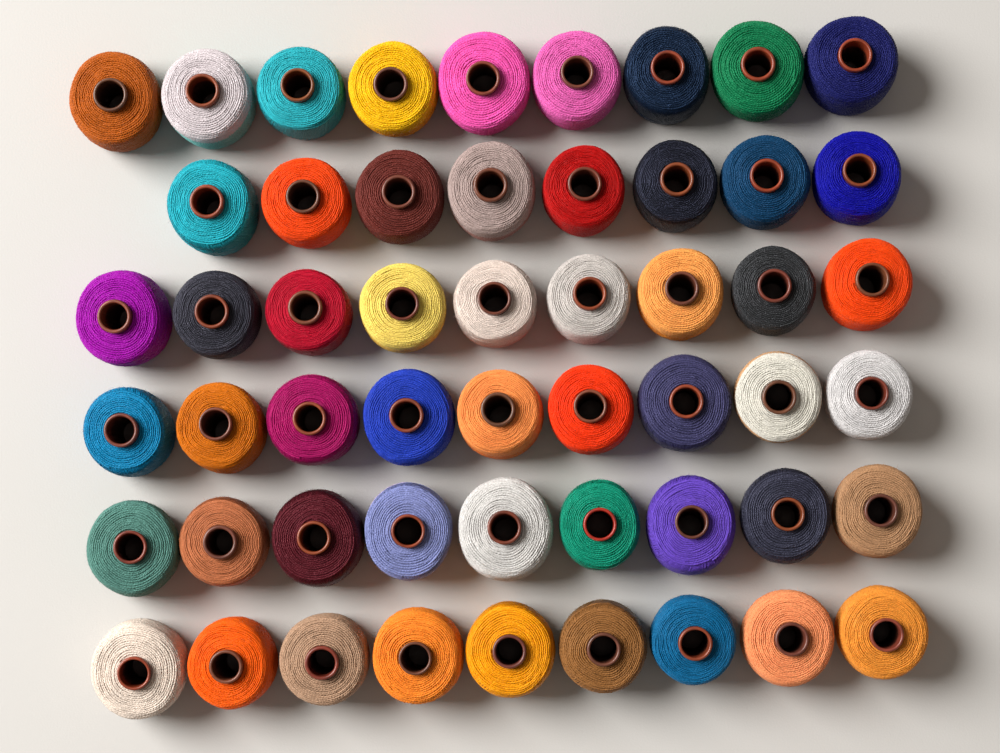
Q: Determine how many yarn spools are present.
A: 53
